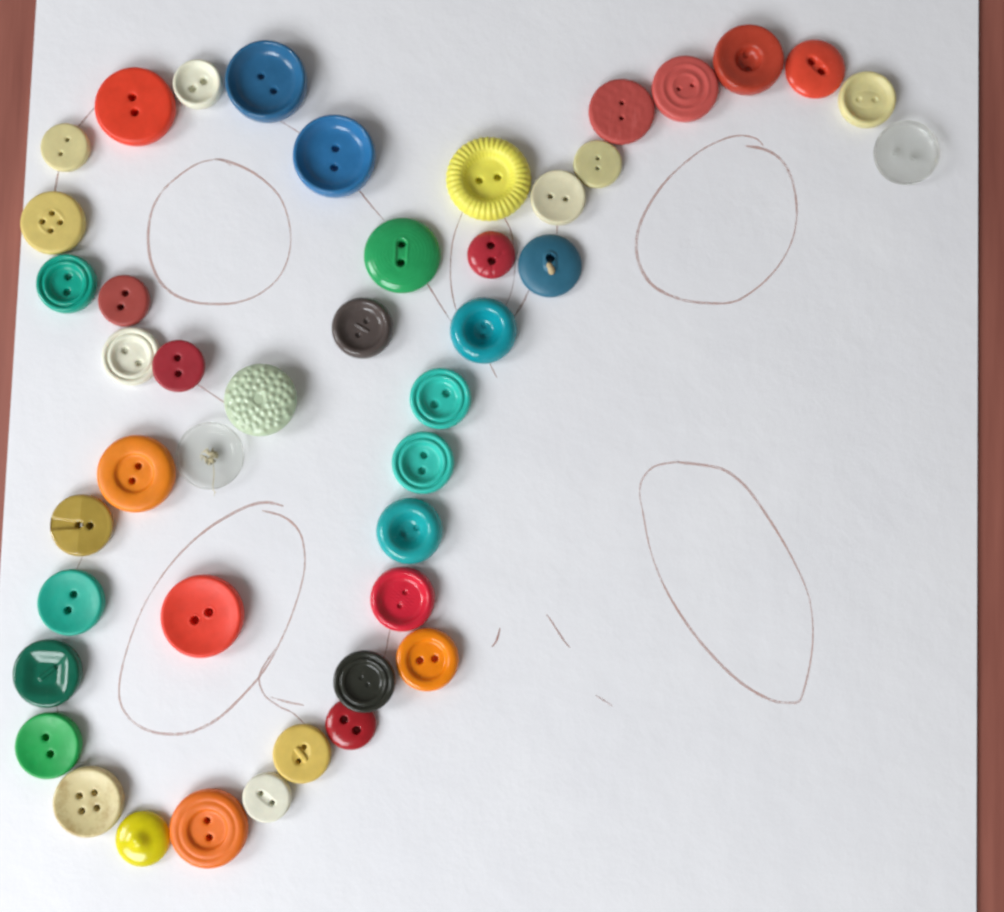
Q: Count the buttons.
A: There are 44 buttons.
